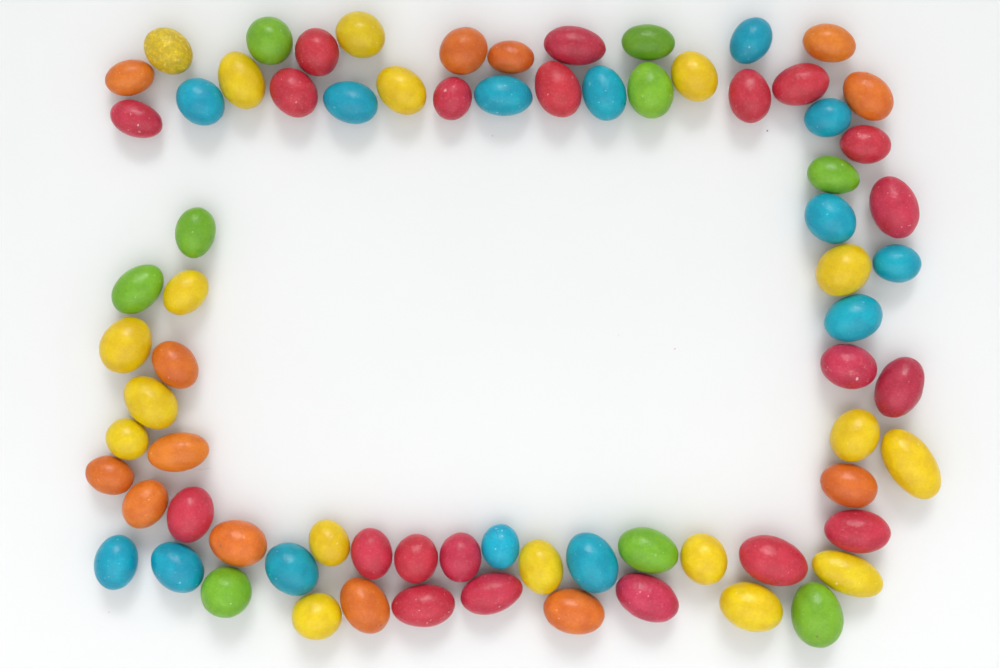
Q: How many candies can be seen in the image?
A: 75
